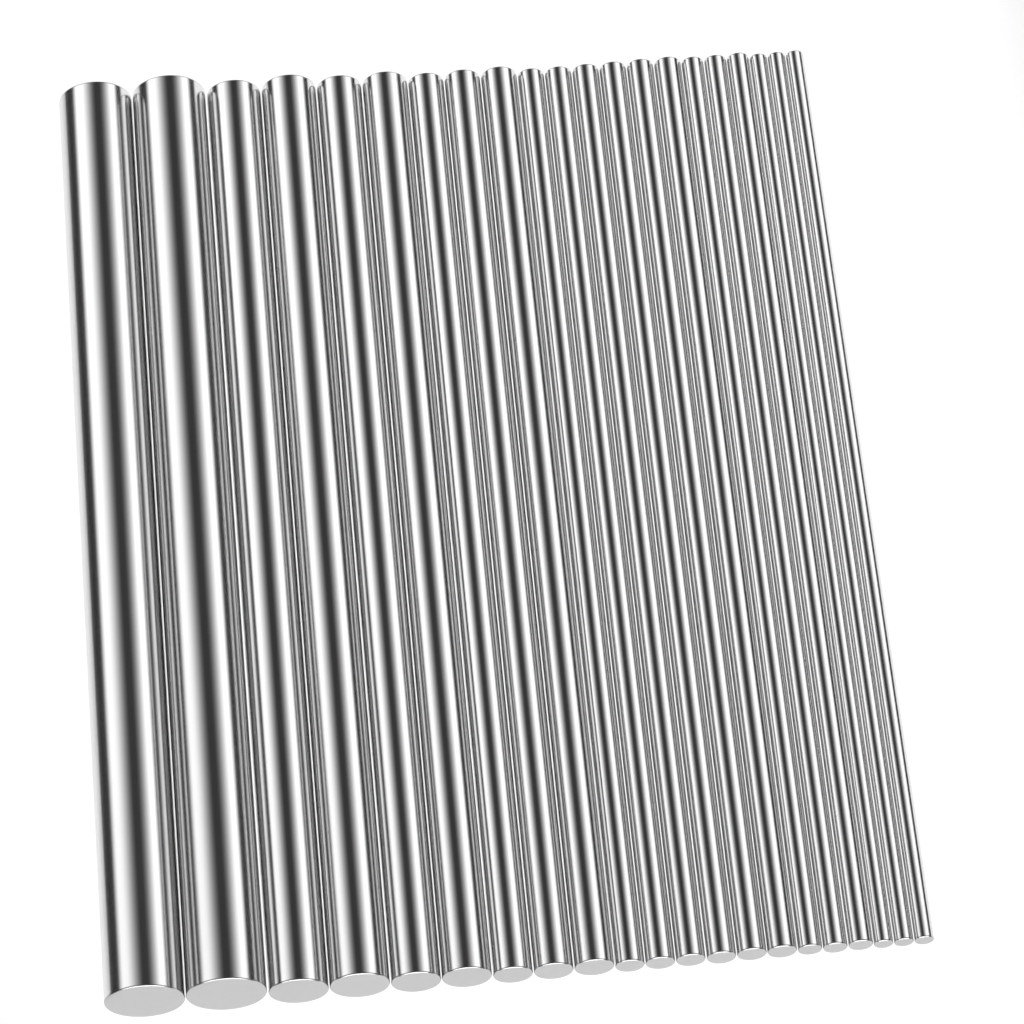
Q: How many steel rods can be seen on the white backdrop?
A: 21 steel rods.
